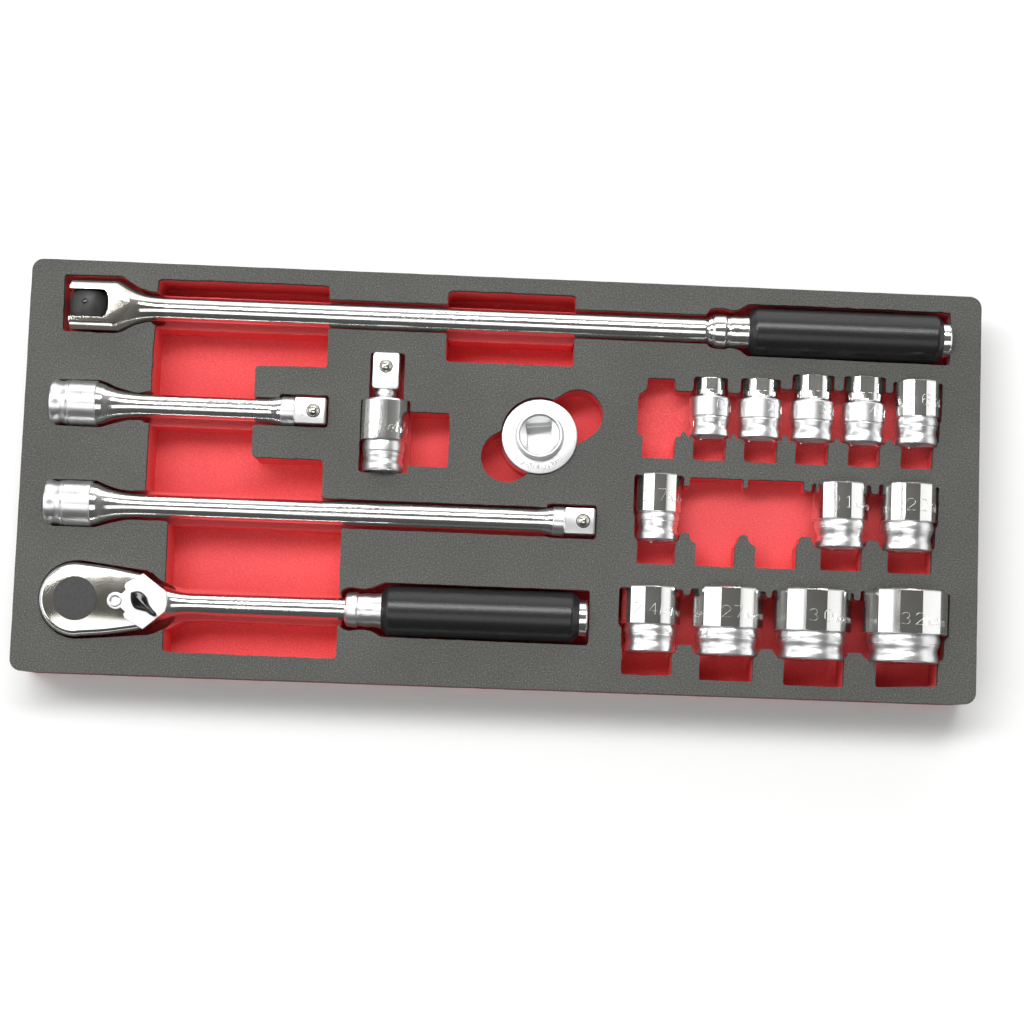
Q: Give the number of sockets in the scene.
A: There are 12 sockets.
